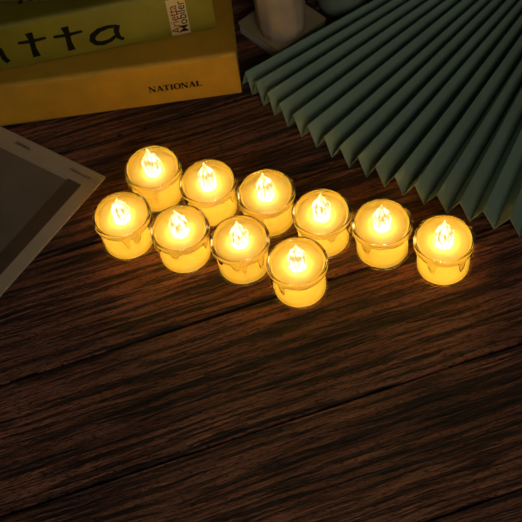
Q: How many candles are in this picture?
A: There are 10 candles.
